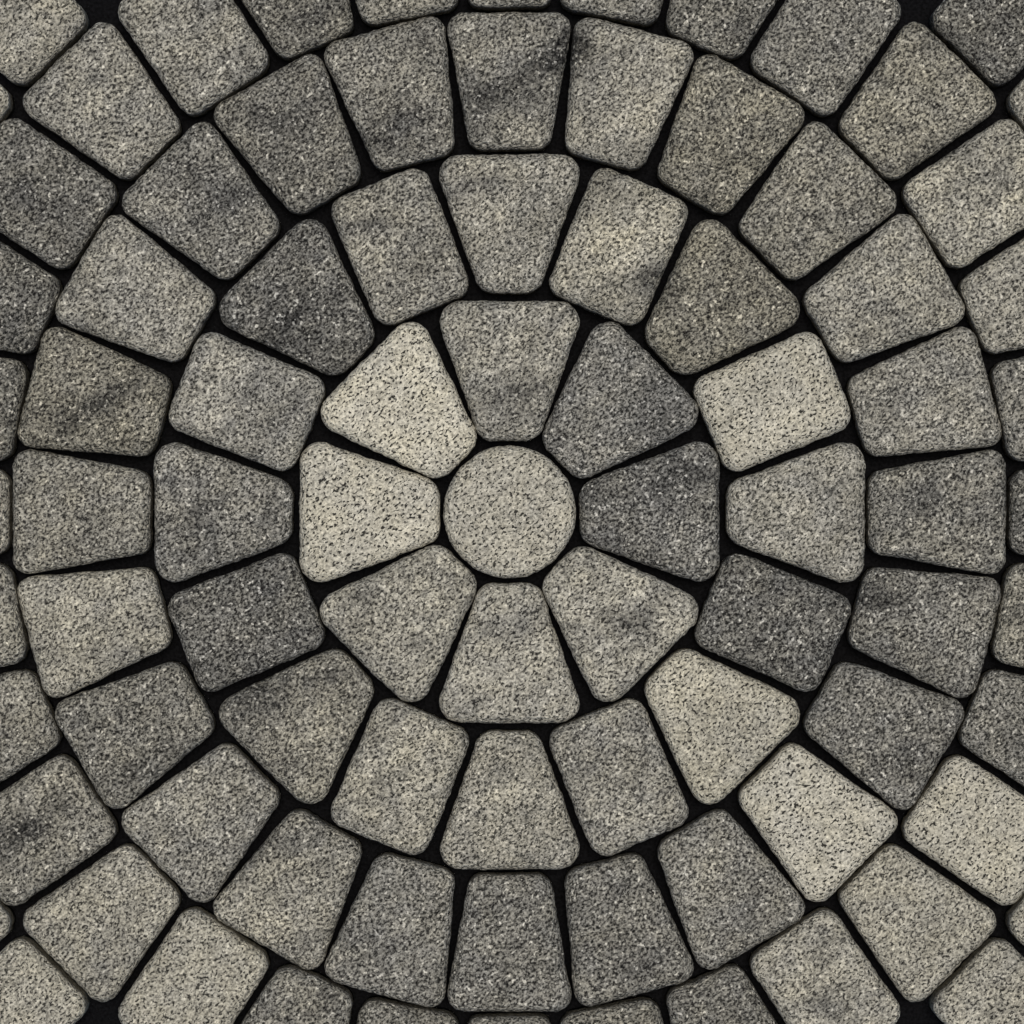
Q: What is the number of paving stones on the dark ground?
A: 89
